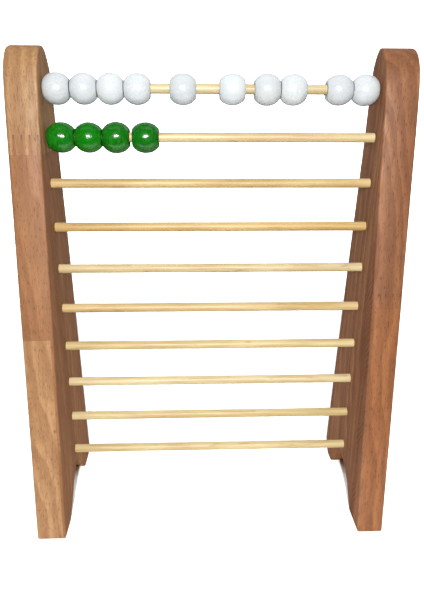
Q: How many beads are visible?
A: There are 14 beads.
